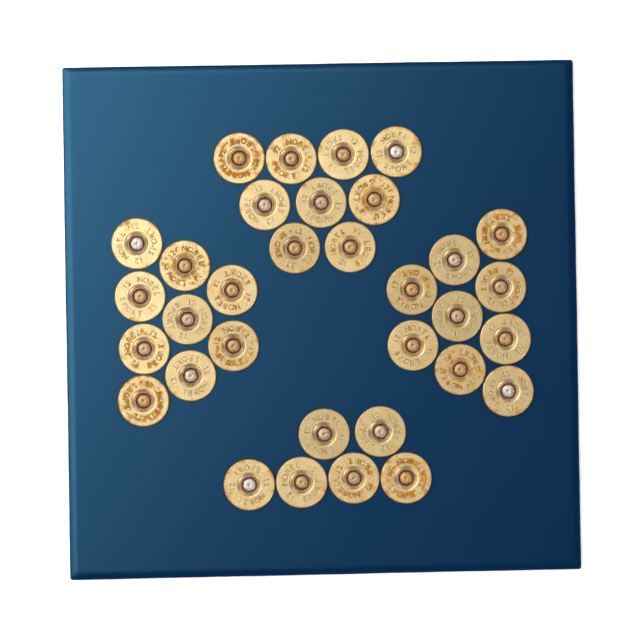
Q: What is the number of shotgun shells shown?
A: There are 33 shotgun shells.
